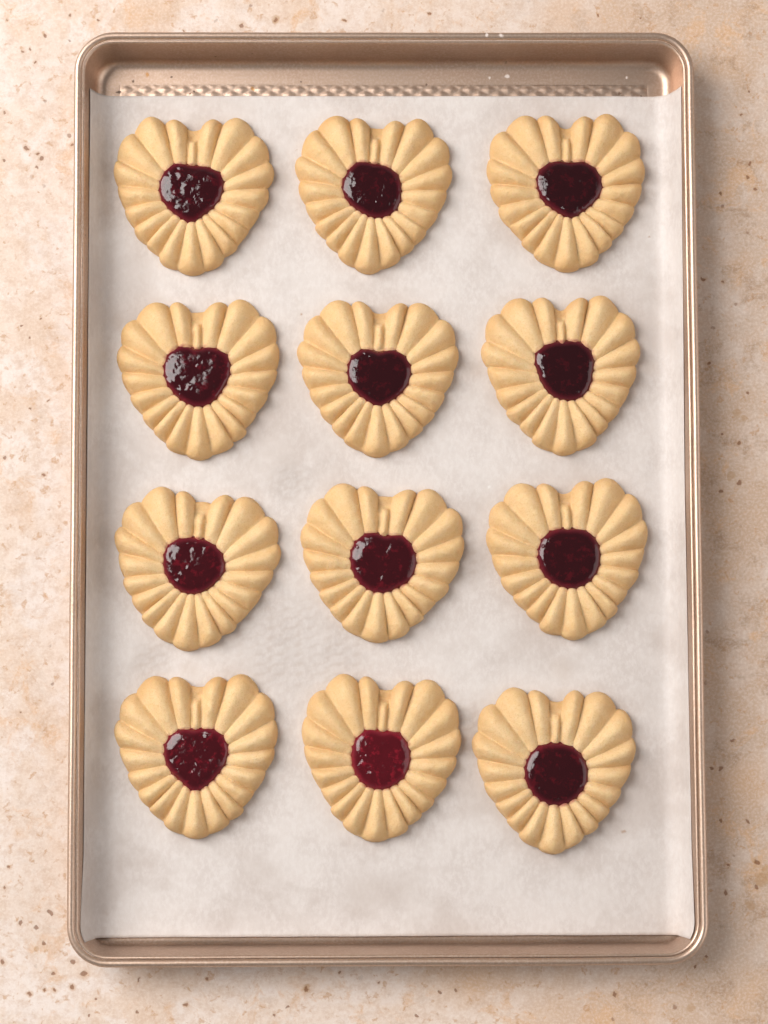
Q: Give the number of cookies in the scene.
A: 12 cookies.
